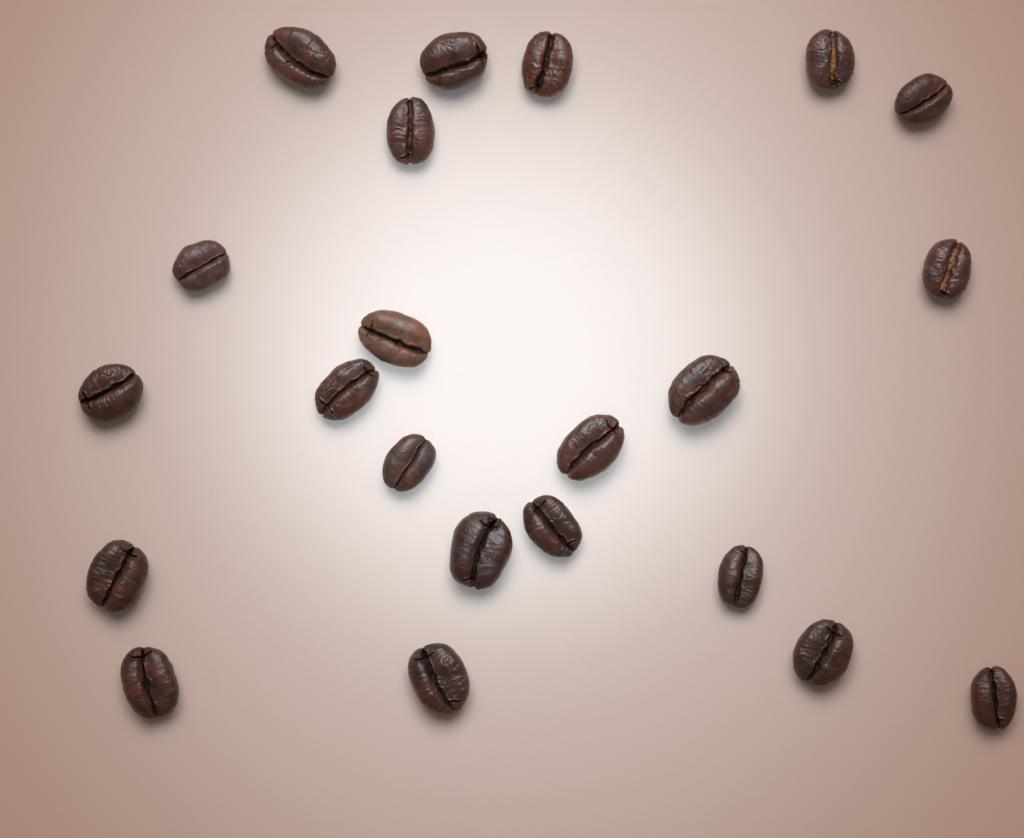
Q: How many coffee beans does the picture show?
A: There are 22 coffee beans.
